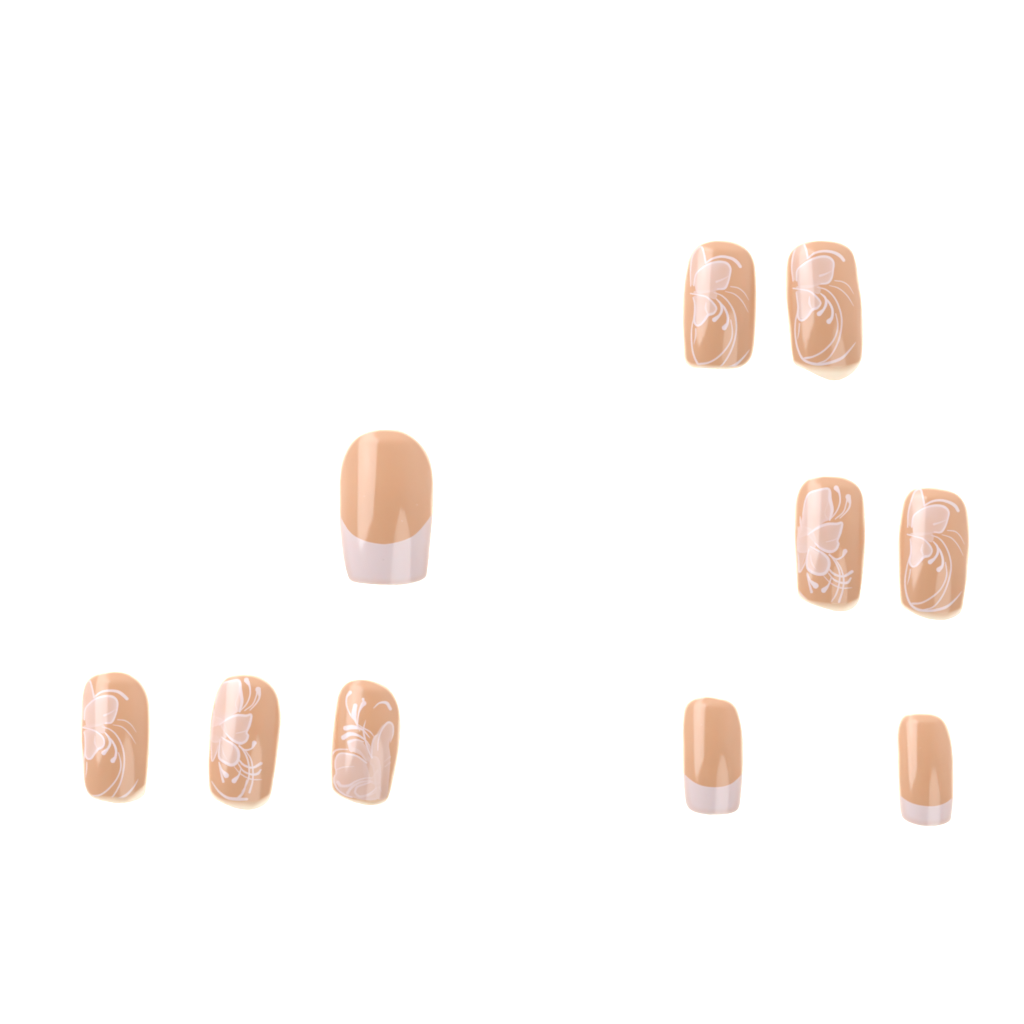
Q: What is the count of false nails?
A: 10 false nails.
